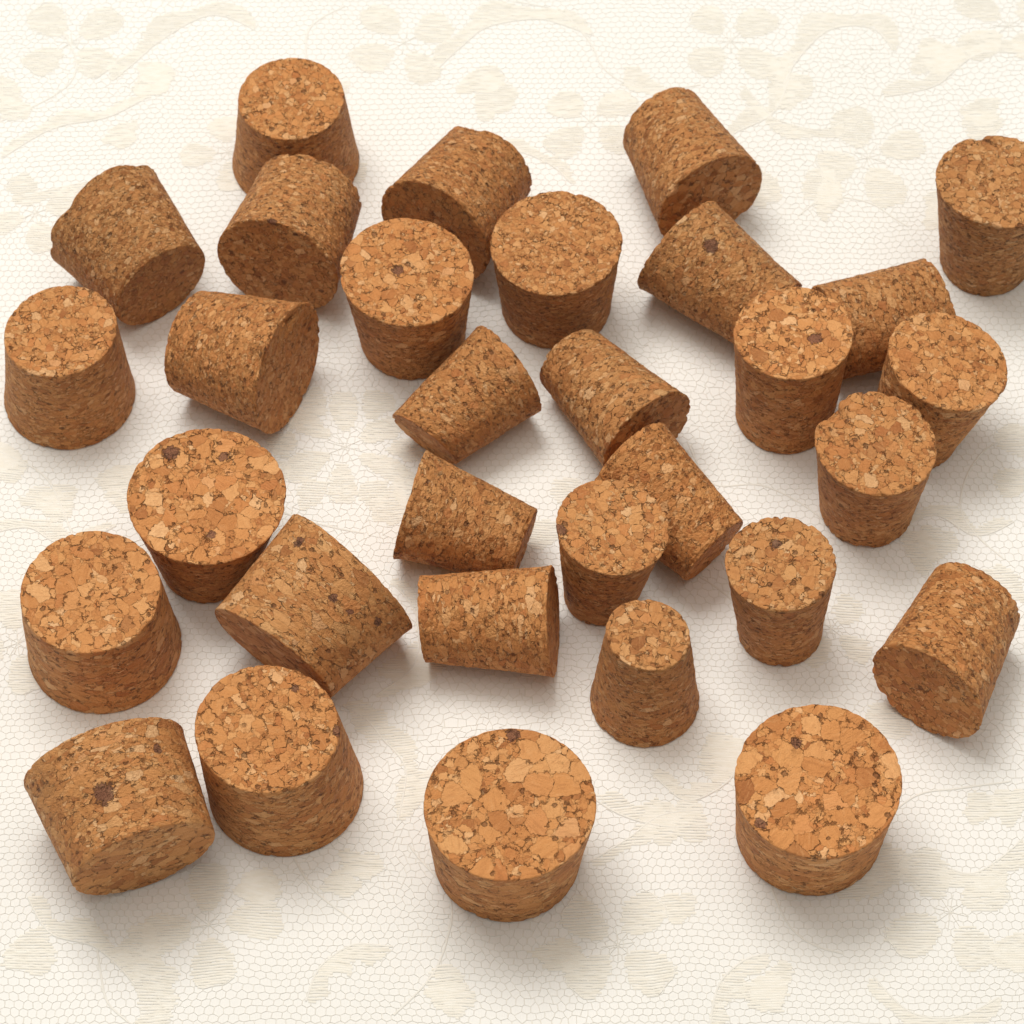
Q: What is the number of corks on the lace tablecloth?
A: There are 31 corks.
